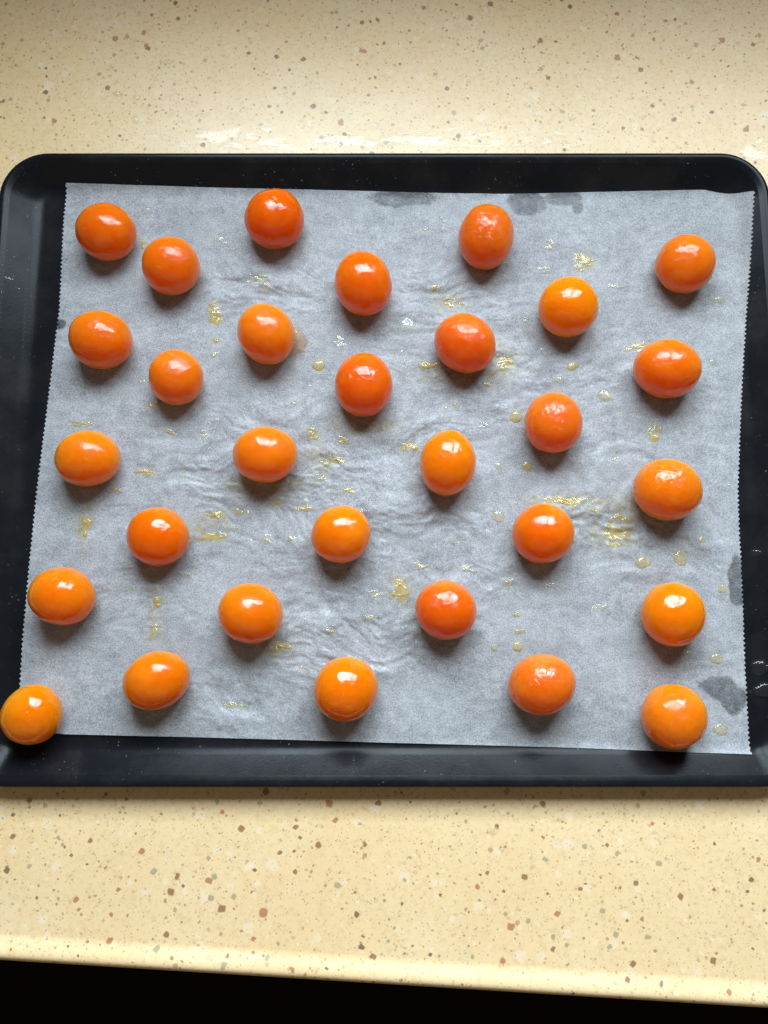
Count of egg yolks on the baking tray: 30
